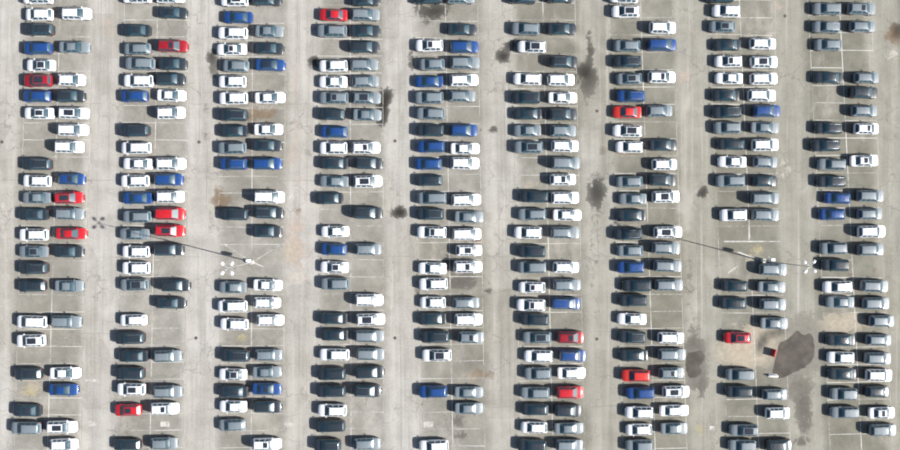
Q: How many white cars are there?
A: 121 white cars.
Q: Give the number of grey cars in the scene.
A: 110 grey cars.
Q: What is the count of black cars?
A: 96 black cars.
